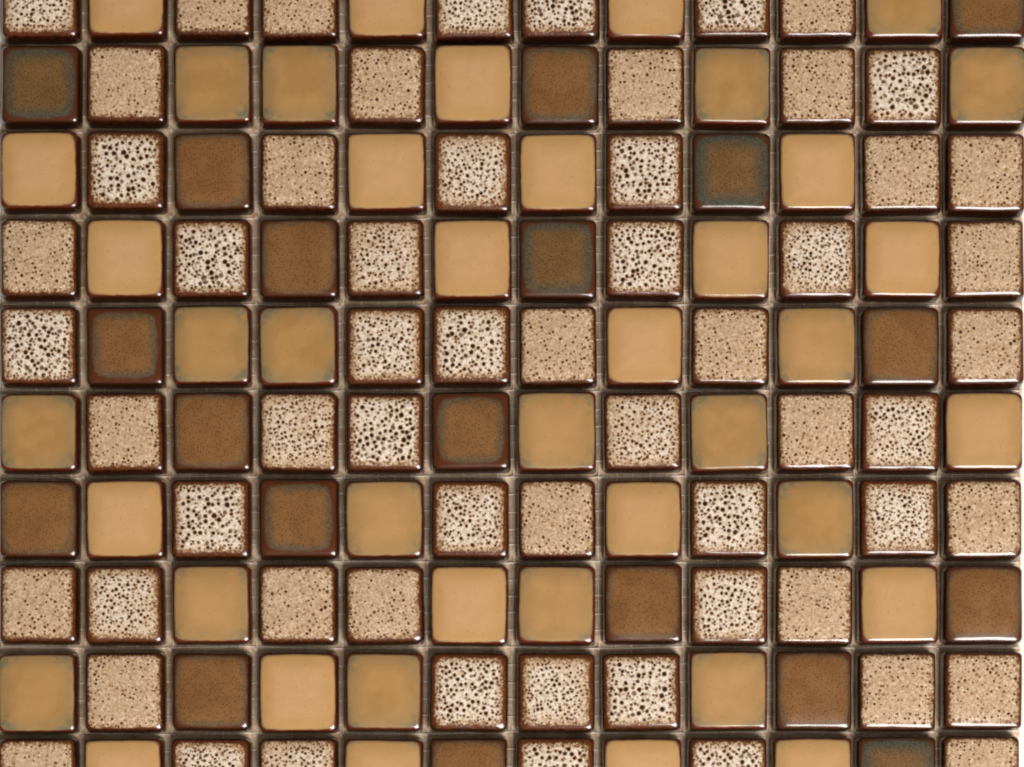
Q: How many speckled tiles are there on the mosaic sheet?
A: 60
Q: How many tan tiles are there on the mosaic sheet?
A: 41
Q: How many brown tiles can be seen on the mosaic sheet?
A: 19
